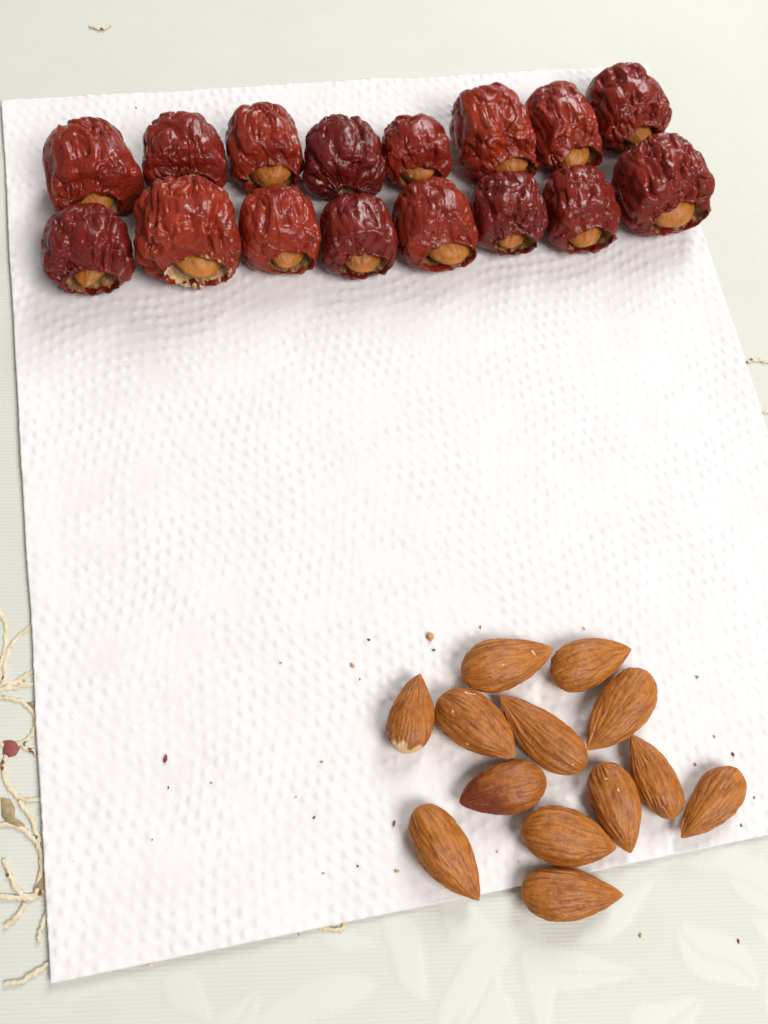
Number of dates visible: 16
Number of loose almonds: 13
